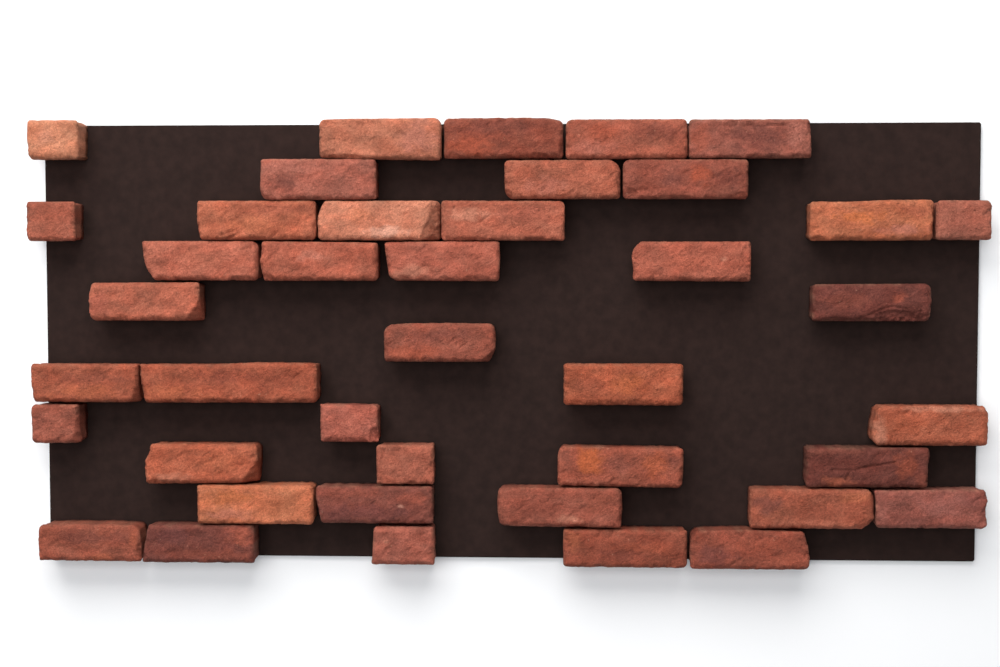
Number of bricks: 41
